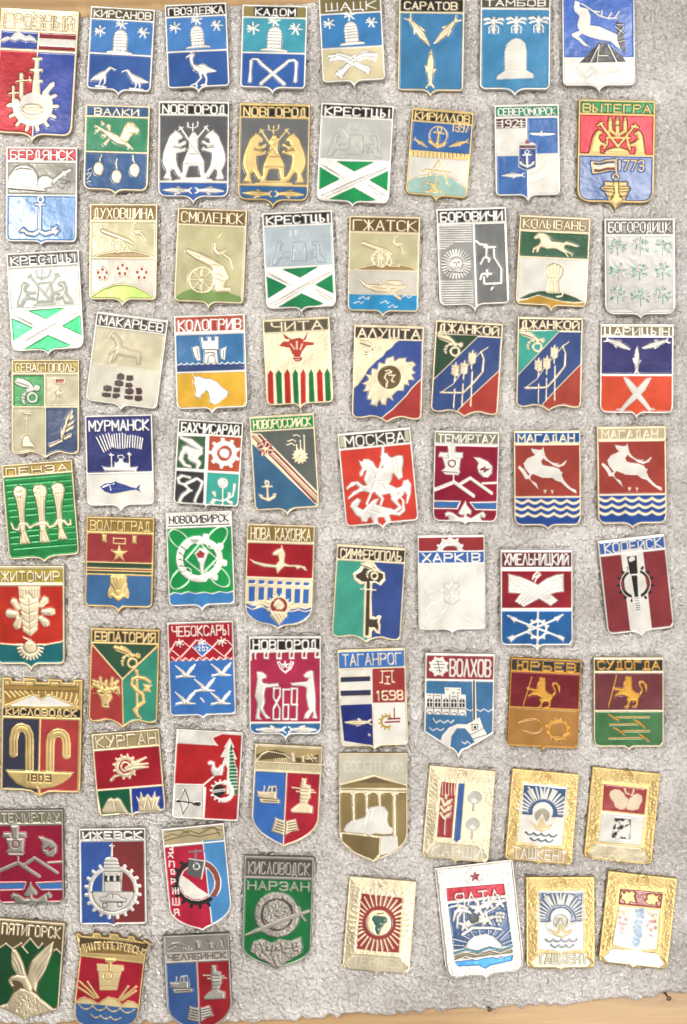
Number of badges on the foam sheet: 74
